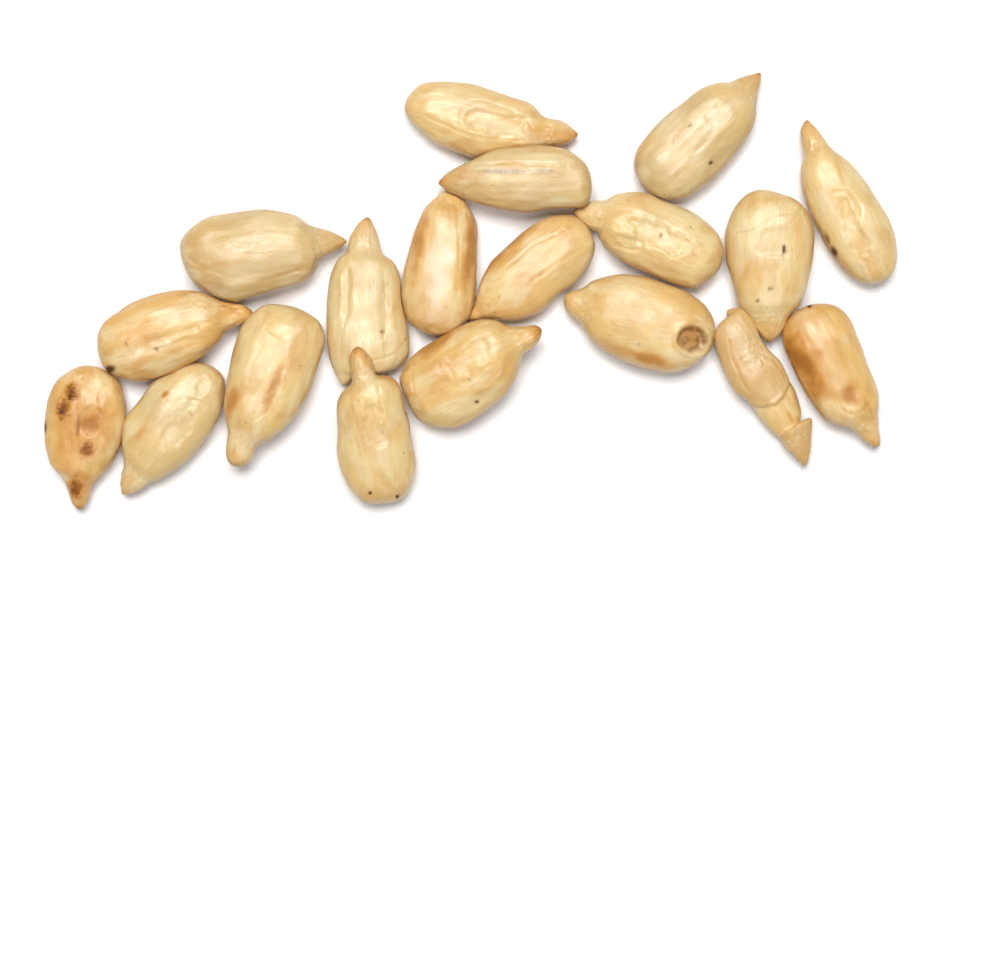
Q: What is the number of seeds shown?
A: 19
